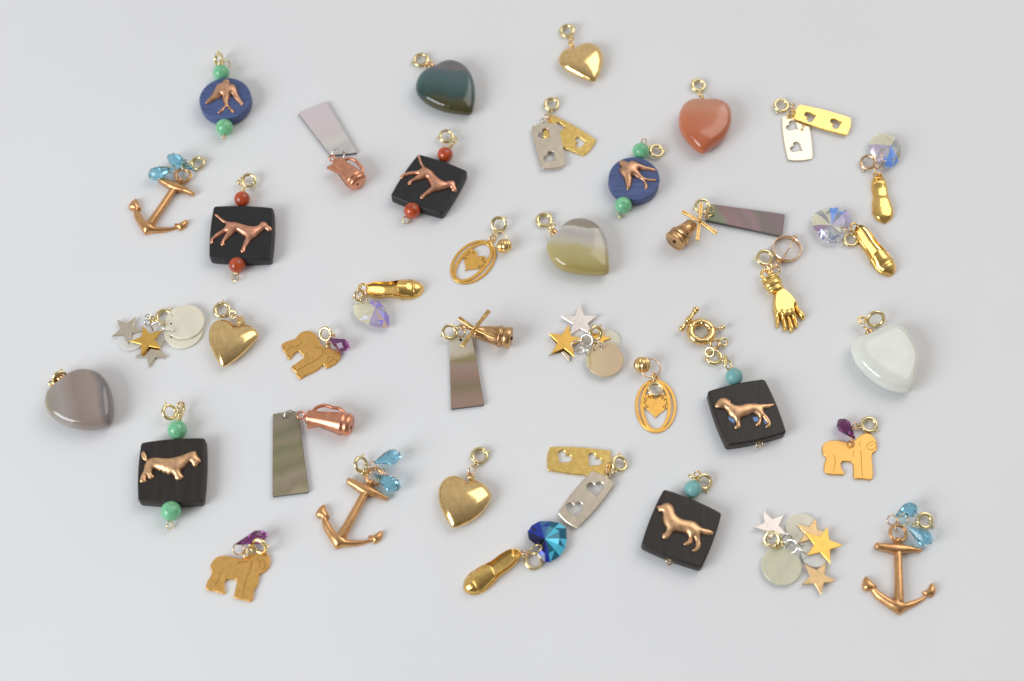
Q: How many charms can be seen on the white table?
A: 38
